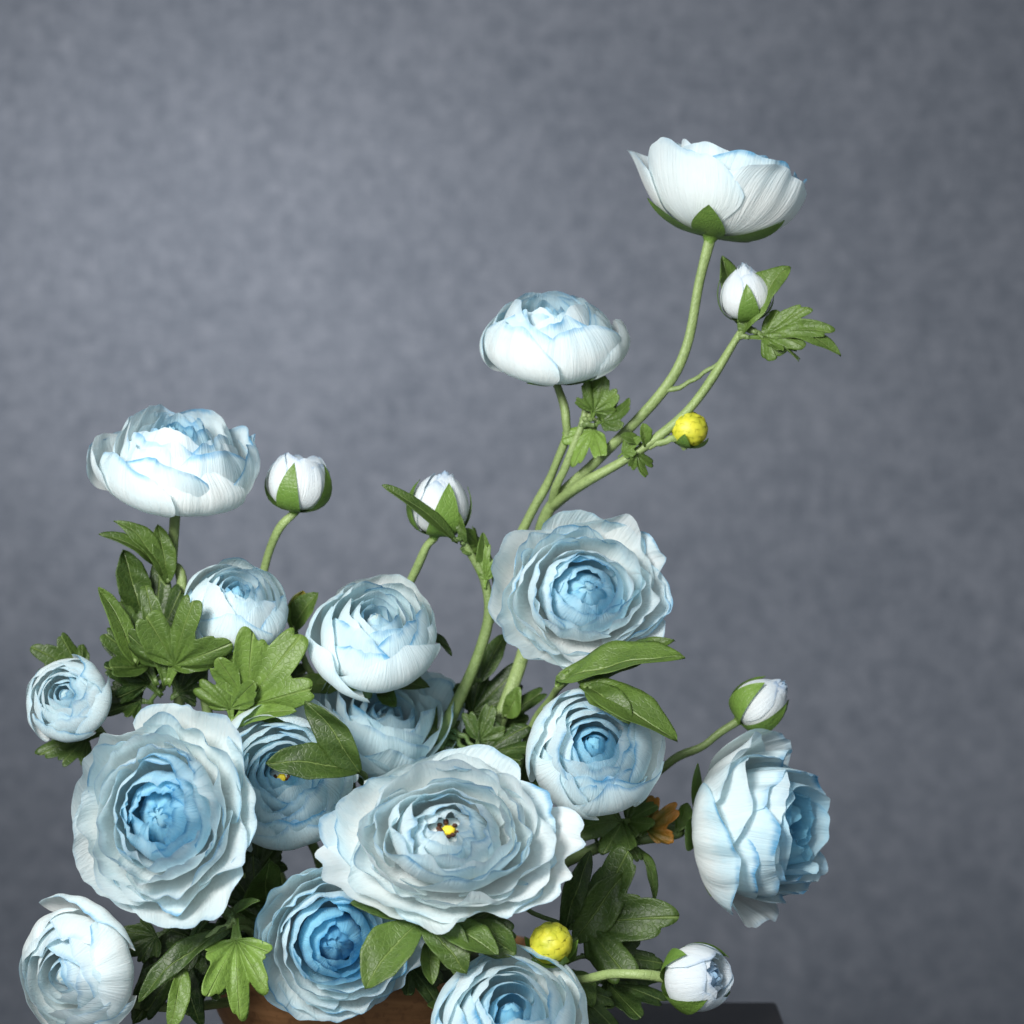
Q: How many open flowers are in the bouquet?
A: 16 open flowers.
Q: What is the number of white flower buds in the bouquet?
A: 5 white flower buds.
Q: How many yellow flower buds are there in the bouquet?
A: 2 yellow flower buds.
